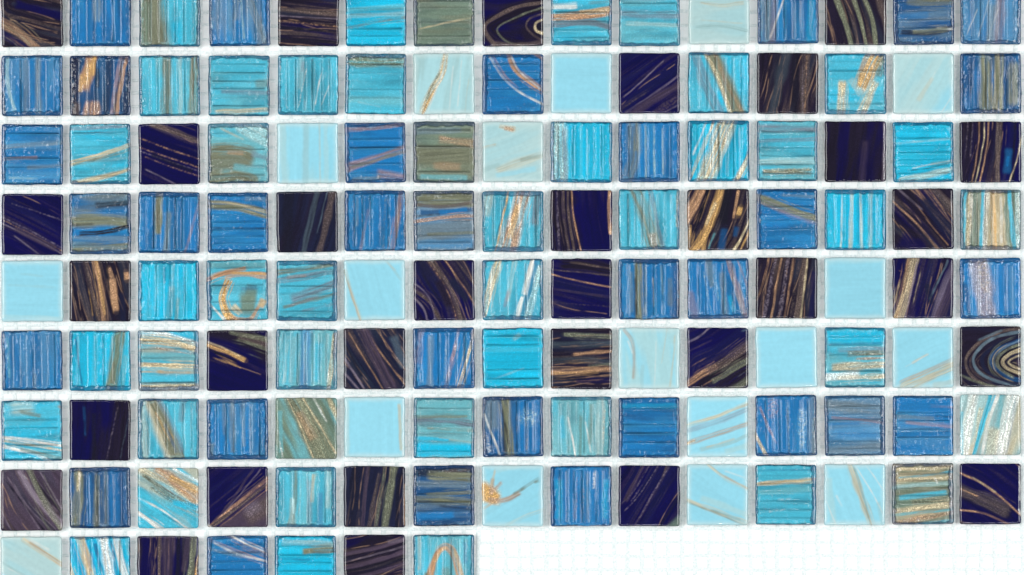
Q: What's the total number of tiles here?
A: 127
